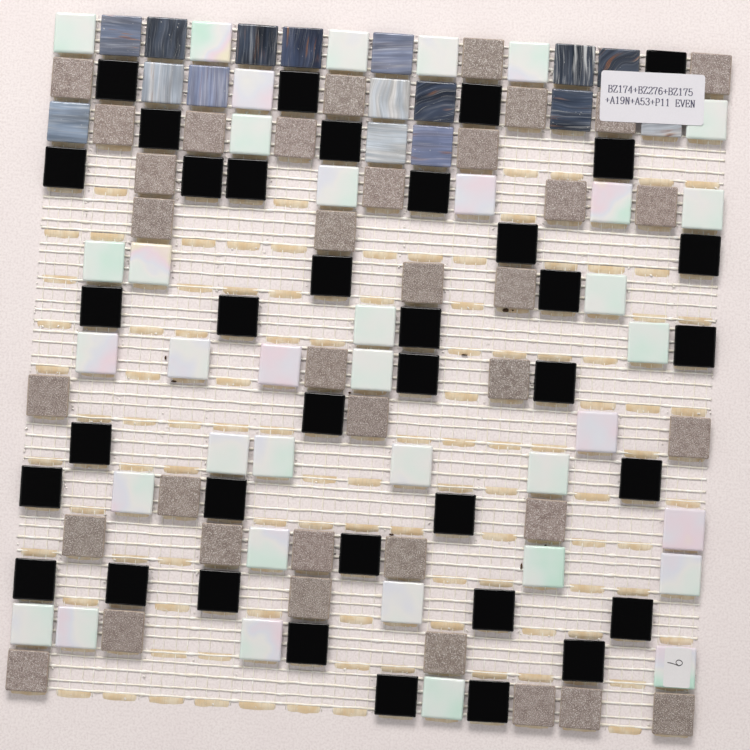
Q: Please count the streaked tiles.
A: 16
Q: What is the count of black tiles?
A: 37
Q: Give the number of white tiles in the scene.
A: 37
